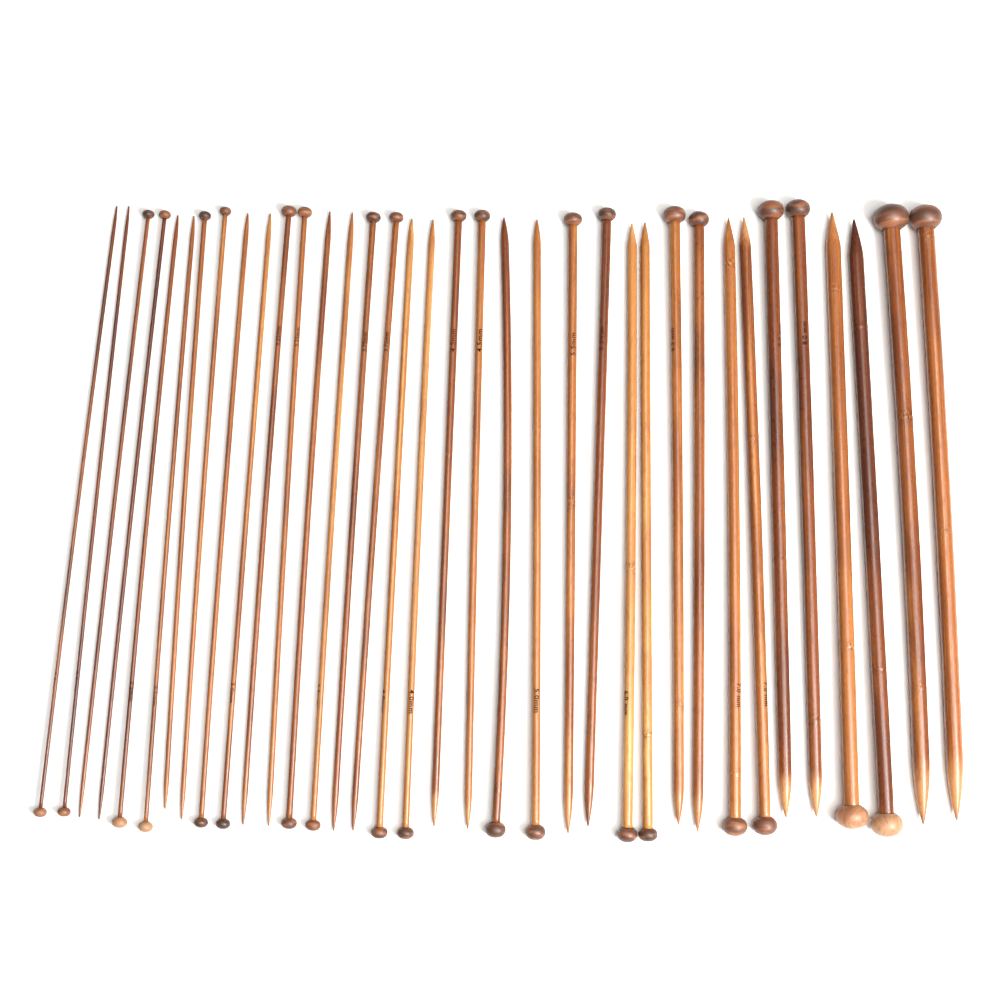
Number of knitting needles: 36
